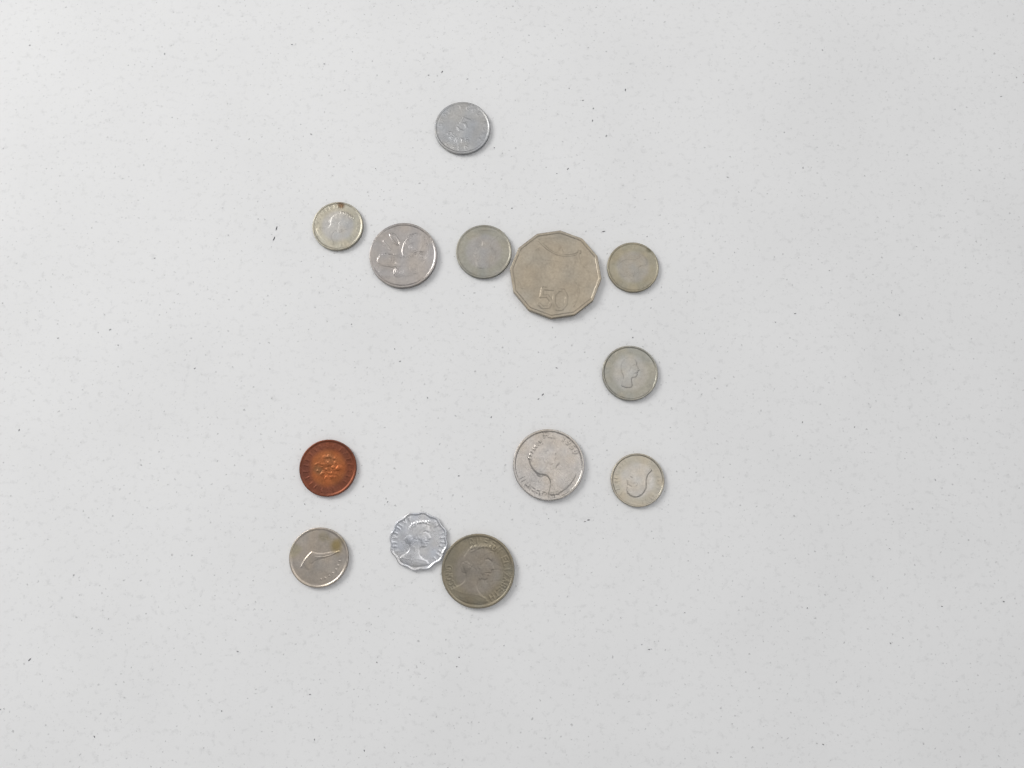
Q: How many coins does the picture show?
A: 13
